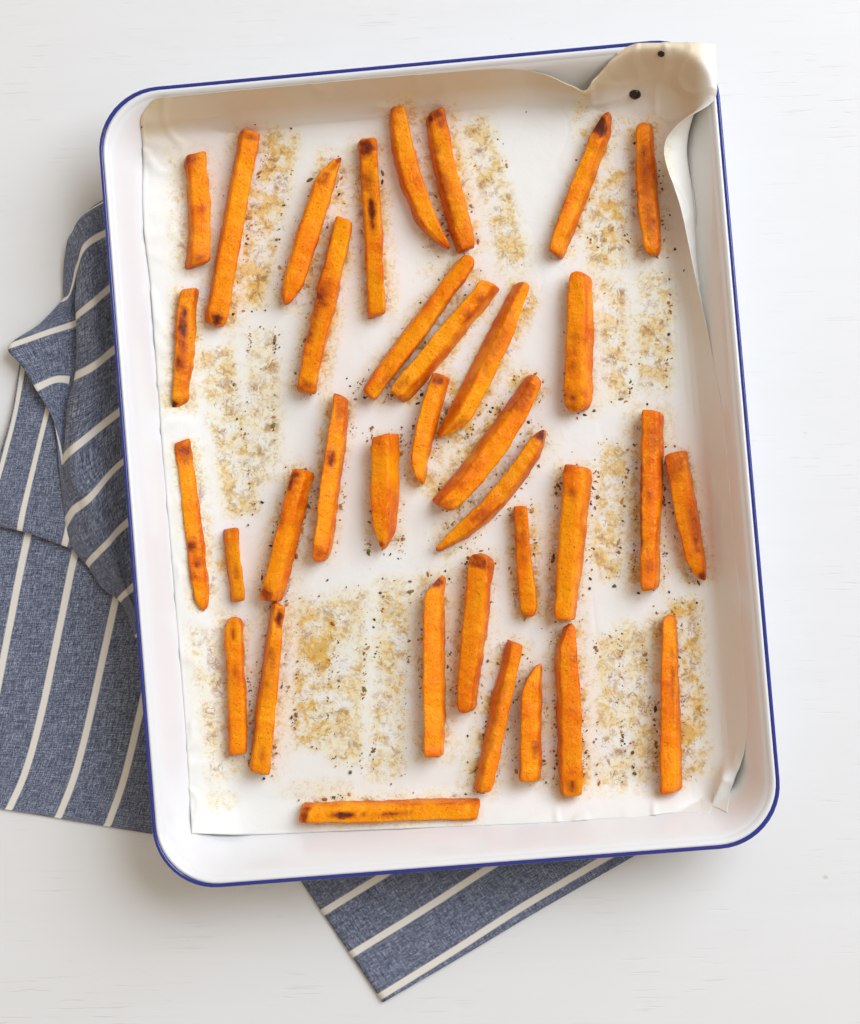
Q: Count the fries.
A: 35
